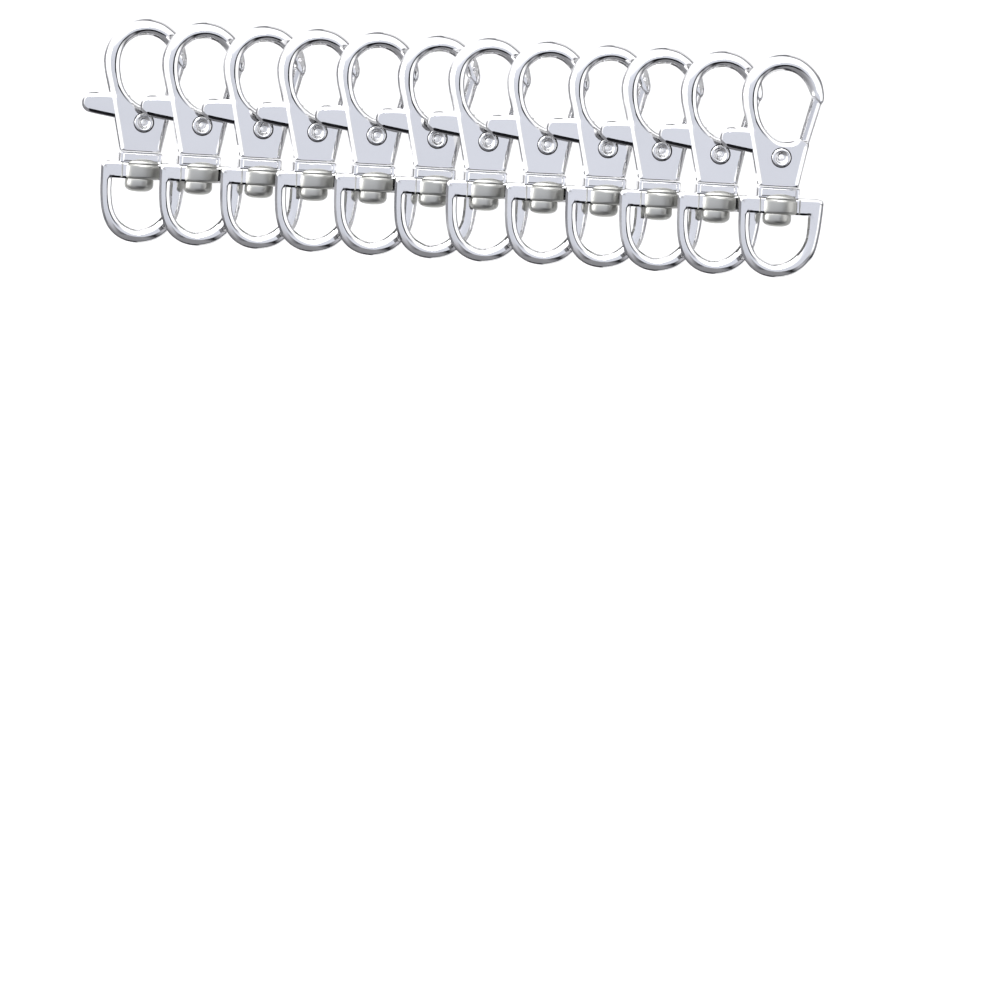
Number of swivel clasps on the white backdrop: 12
